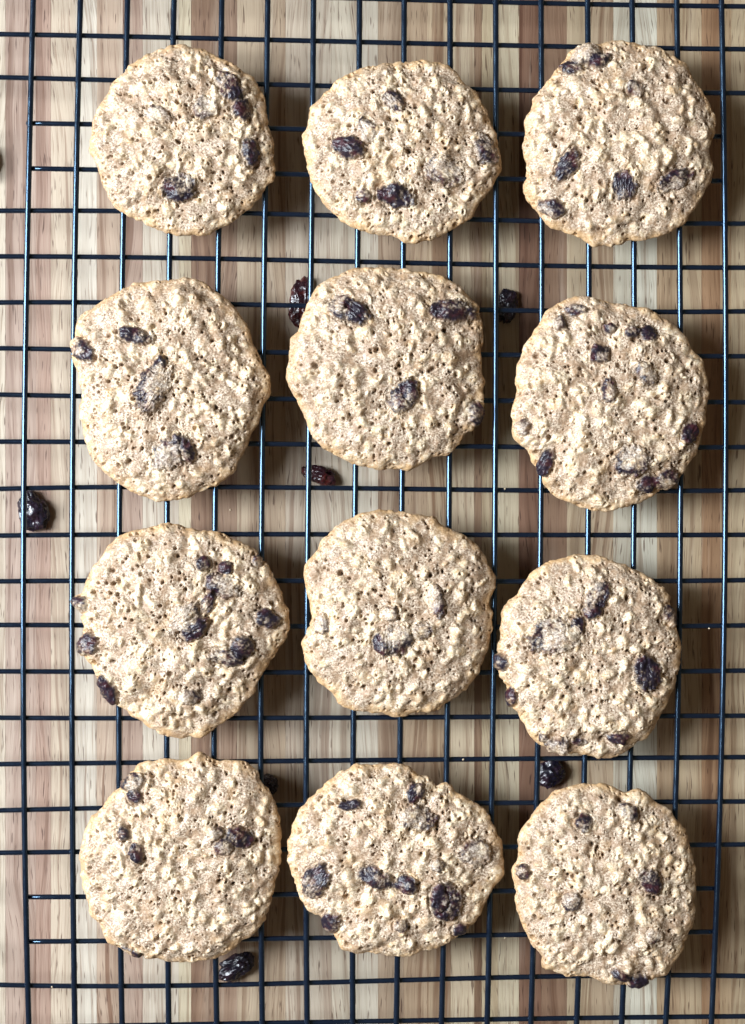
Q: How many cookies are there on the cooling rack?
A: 12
